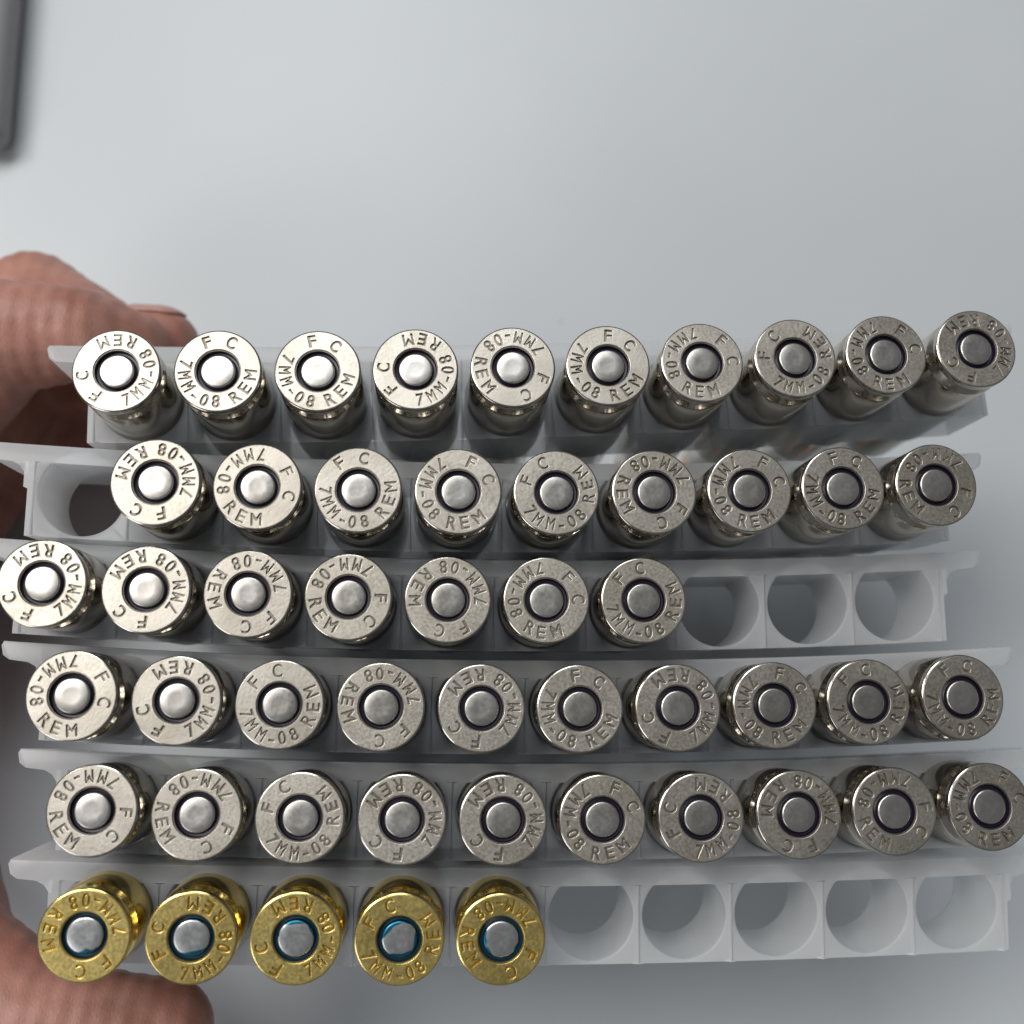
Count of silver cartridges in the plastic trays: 46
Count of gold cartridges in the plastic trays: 5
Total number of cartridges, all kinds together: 51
